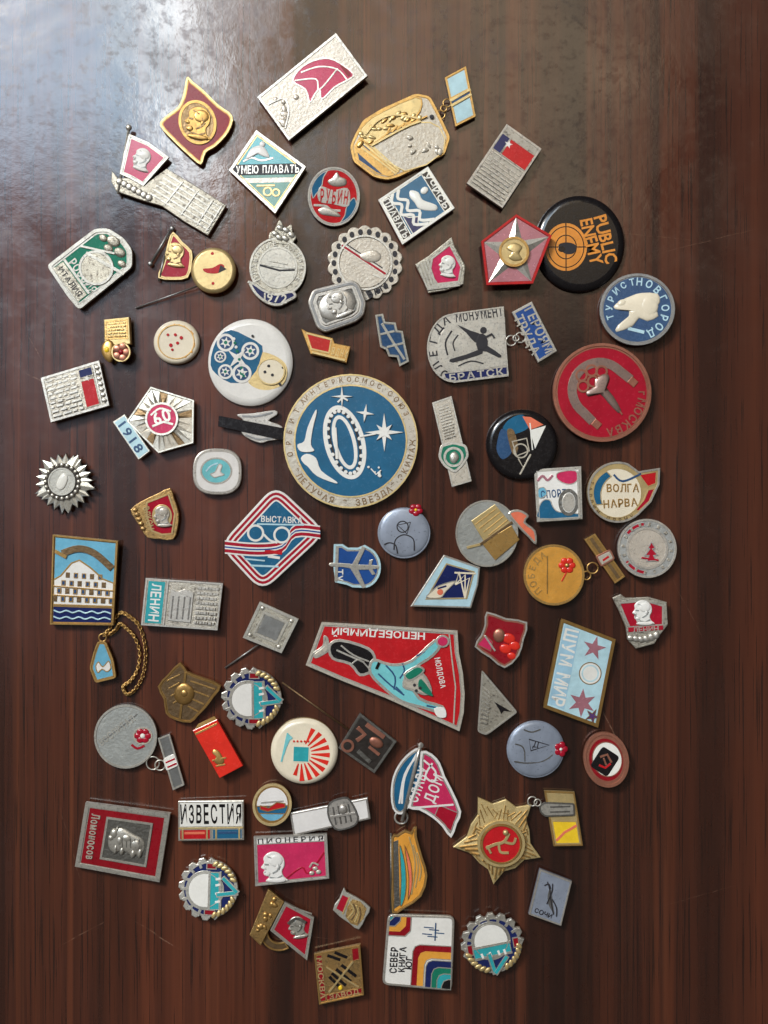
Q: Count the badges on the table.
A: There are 75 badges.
